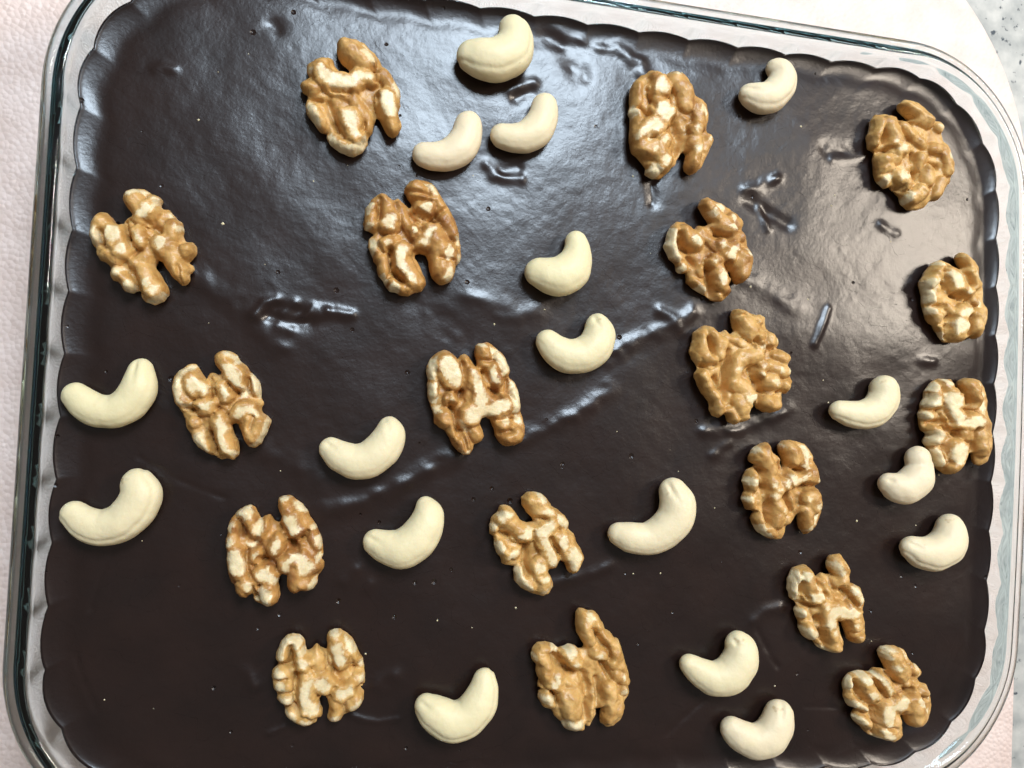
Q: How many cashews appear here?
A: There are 17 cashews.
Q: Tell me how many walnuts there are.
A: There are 18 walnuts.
